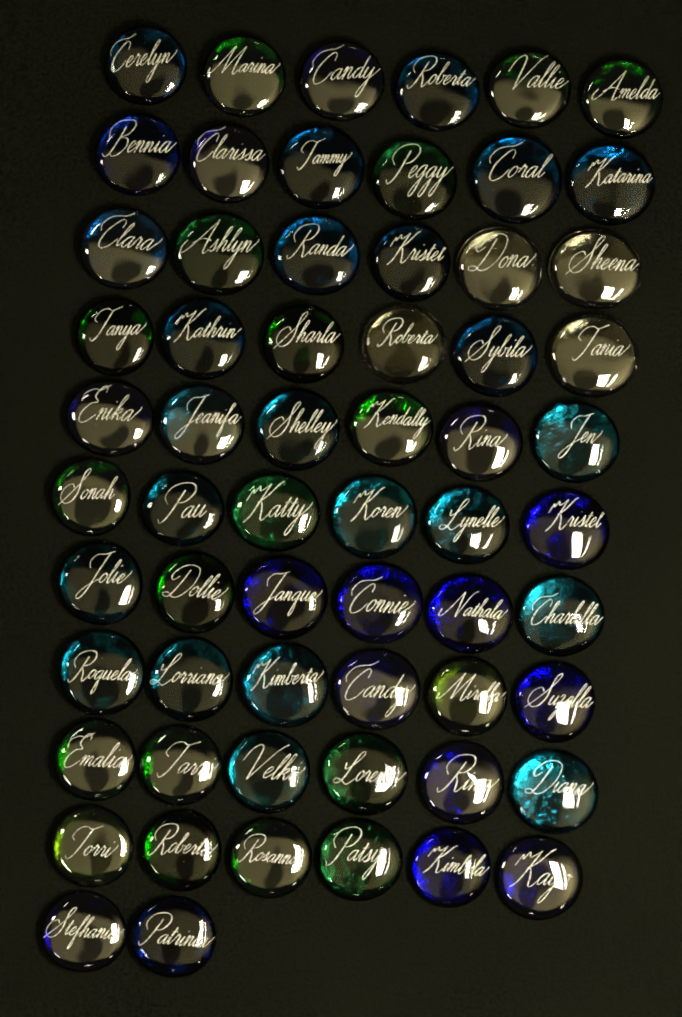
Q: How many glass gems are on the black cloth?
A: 62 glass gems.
